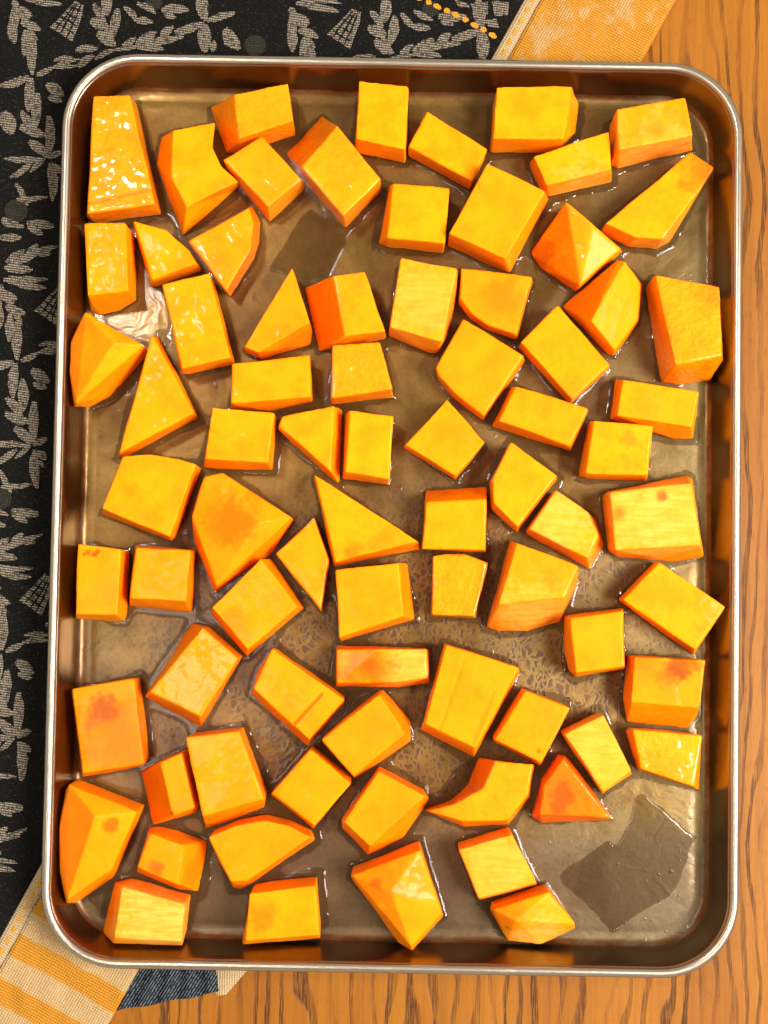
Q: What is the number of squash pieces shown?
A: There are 77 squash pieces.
